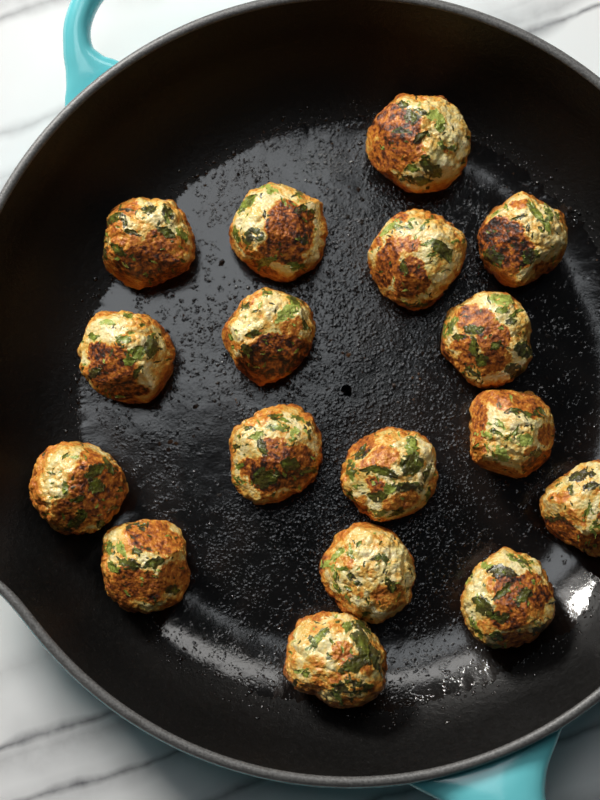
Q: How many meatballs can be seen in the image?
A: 17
